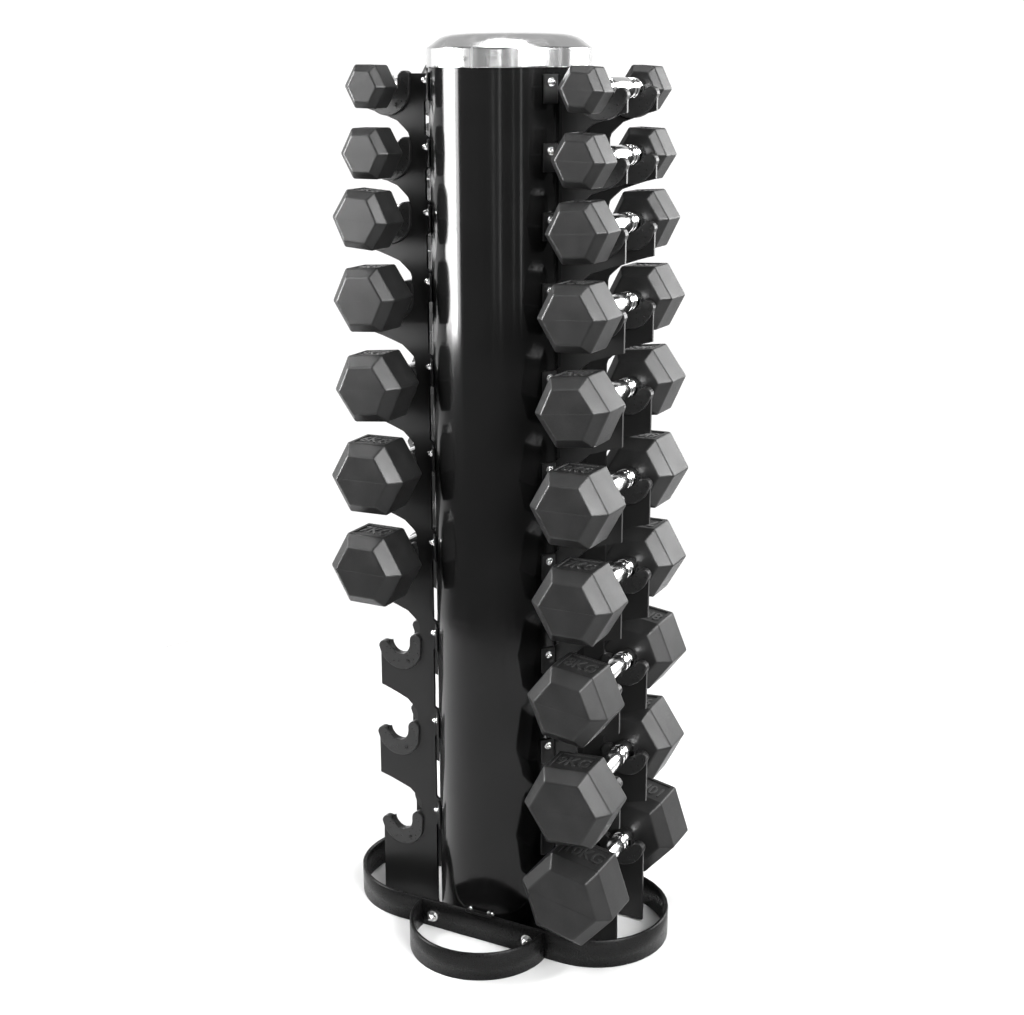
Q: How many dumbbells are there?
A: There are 17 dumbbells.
